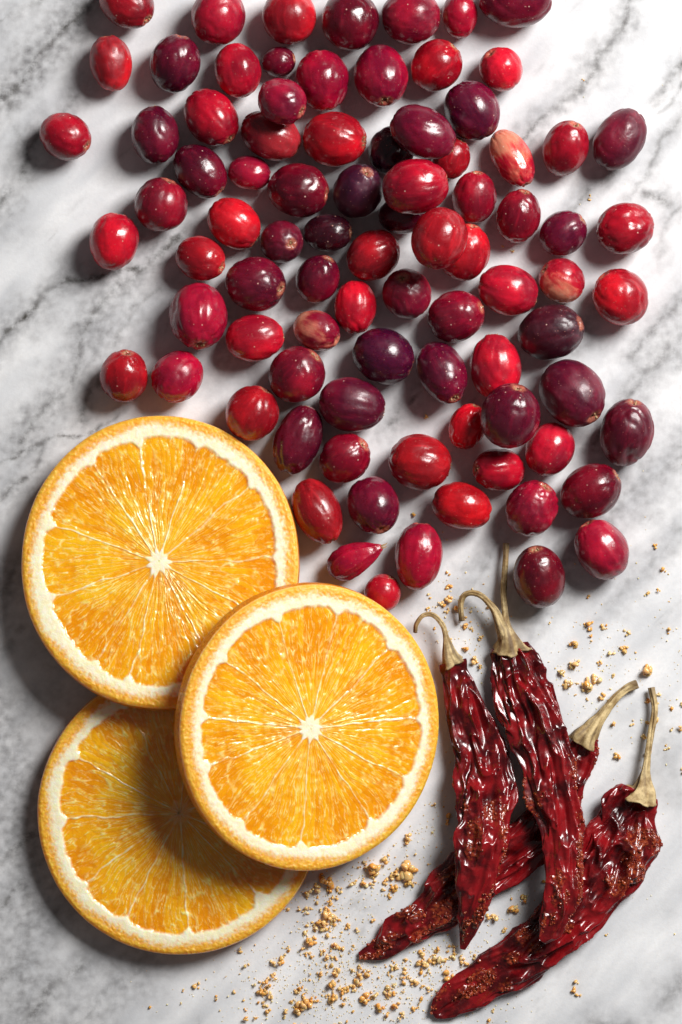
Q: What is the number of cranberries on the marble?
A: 86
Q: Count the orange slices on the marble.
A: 3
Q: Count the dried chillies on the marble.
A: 4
